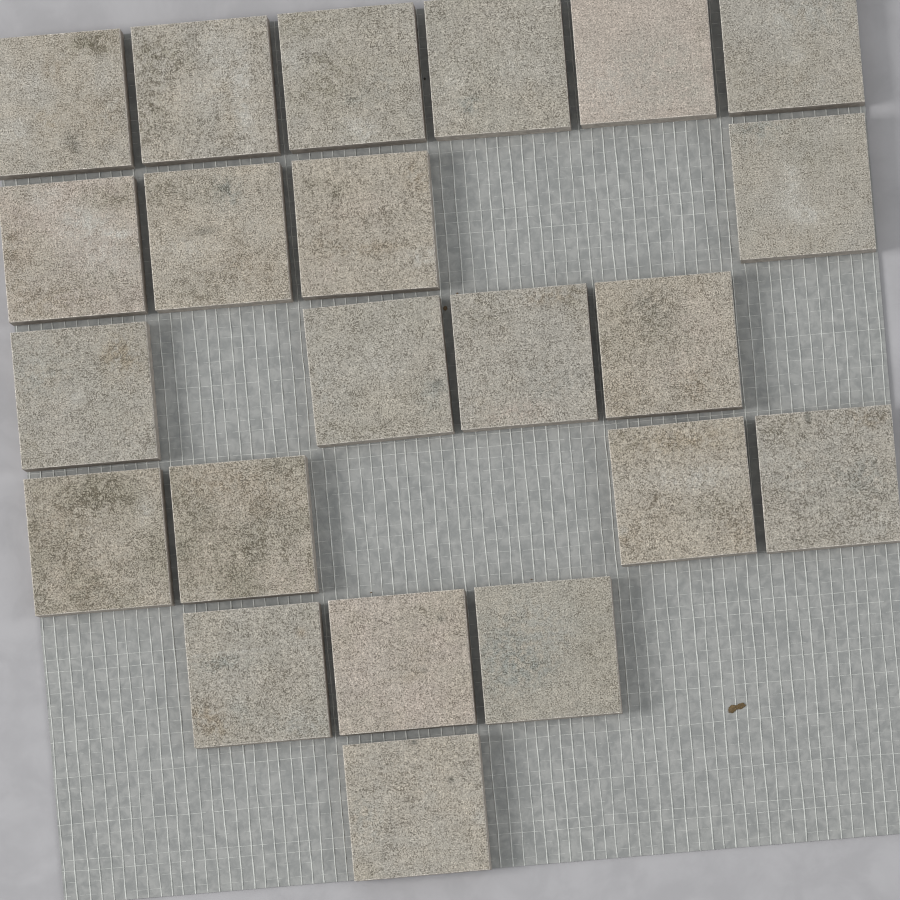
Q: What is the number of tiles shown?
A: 22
